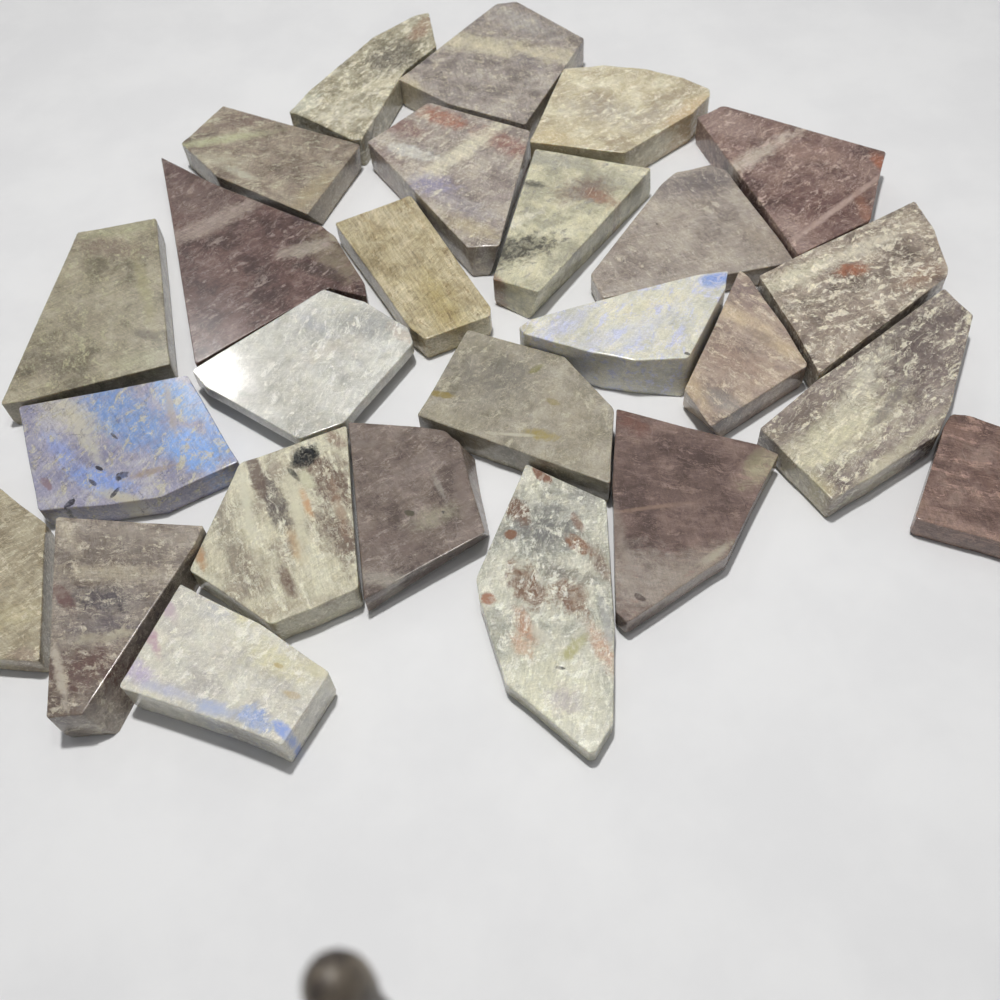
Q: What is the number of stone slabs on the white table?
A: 26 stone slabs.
